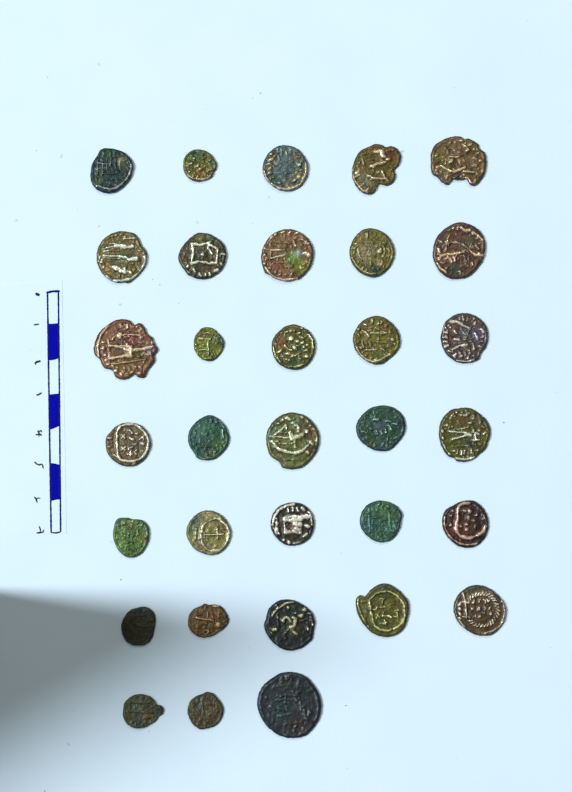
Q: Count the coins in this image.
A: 33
